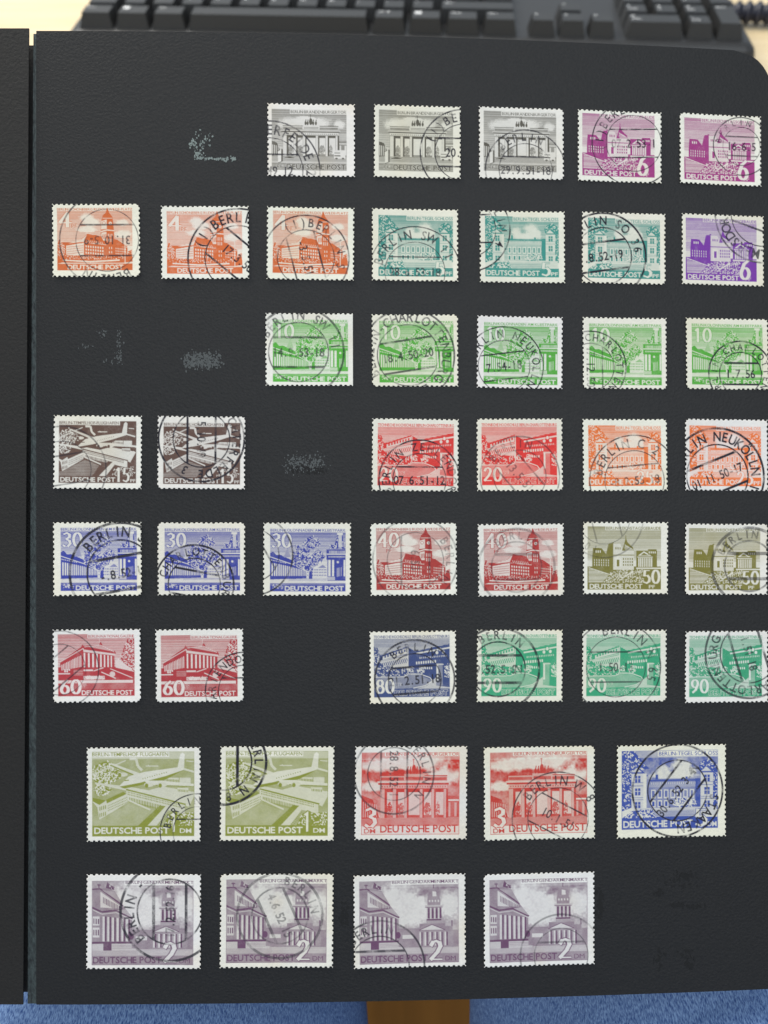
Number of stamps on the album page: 45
